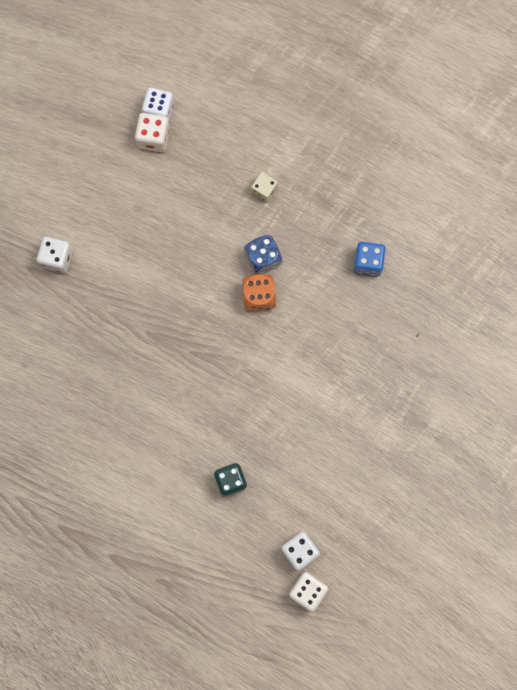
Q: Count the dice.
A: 10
